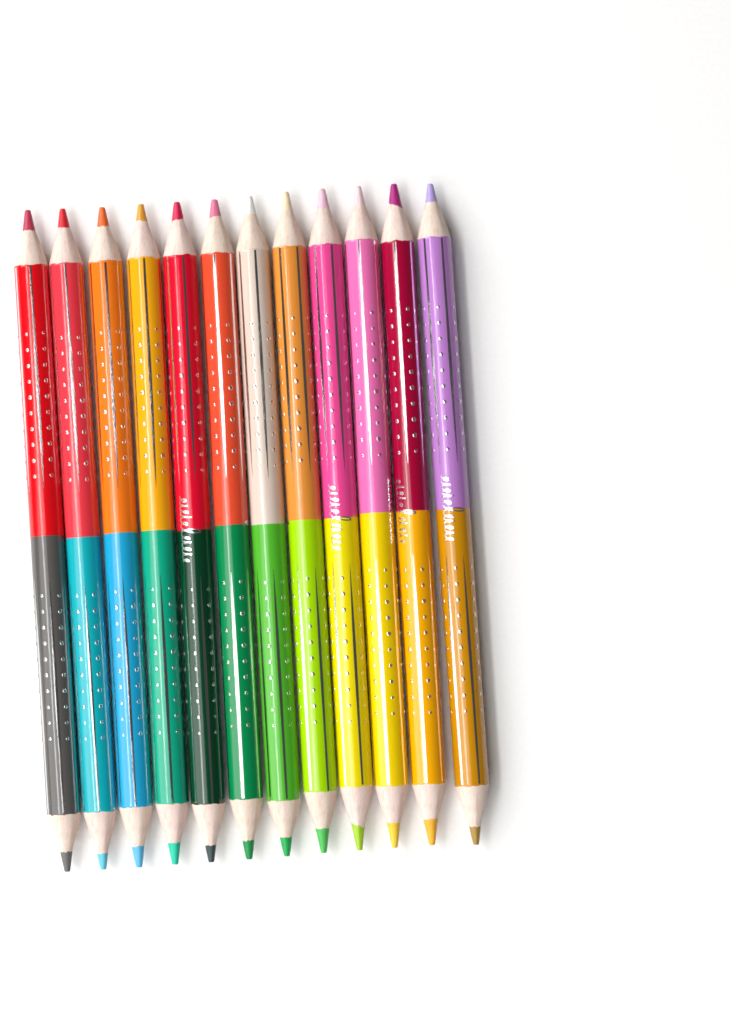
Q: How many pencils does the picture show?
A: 12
